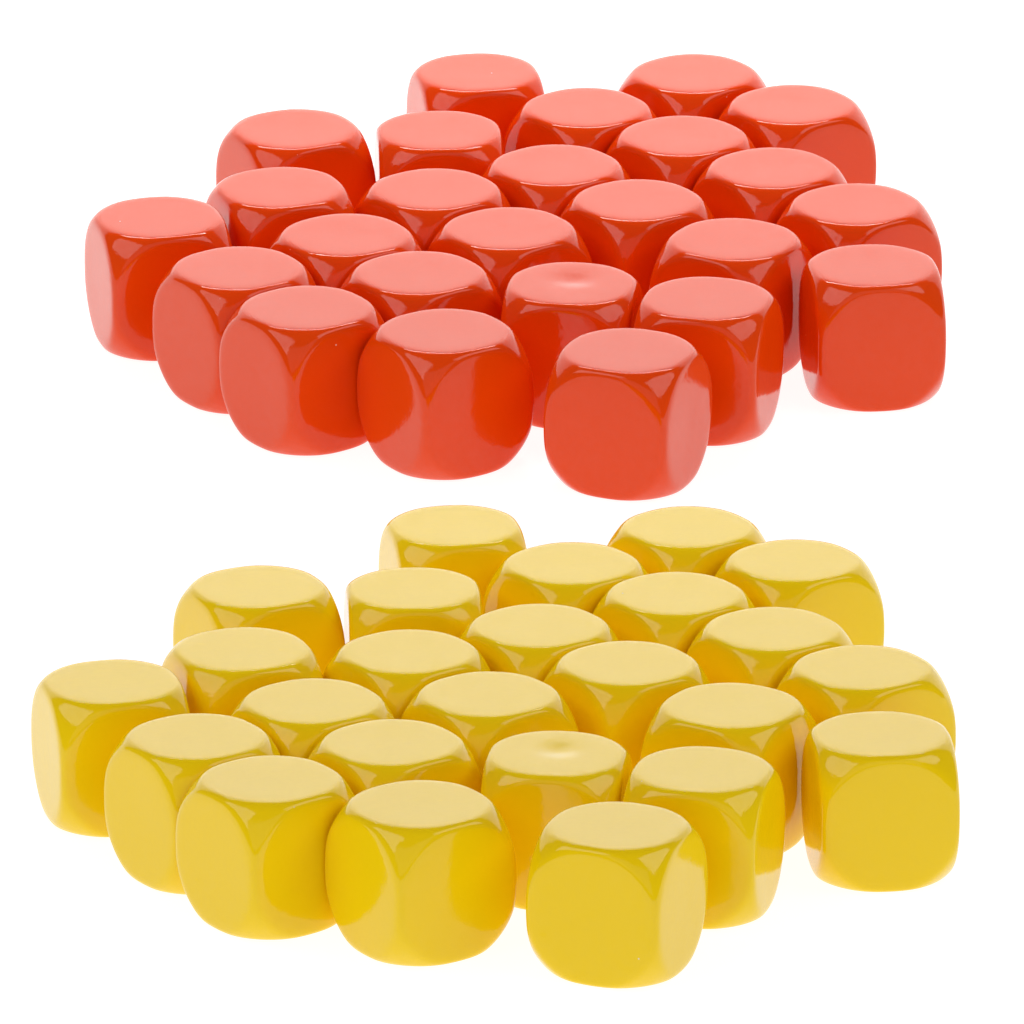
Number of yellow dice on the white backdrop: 25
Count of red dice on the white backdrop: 25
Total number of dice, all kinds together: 50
